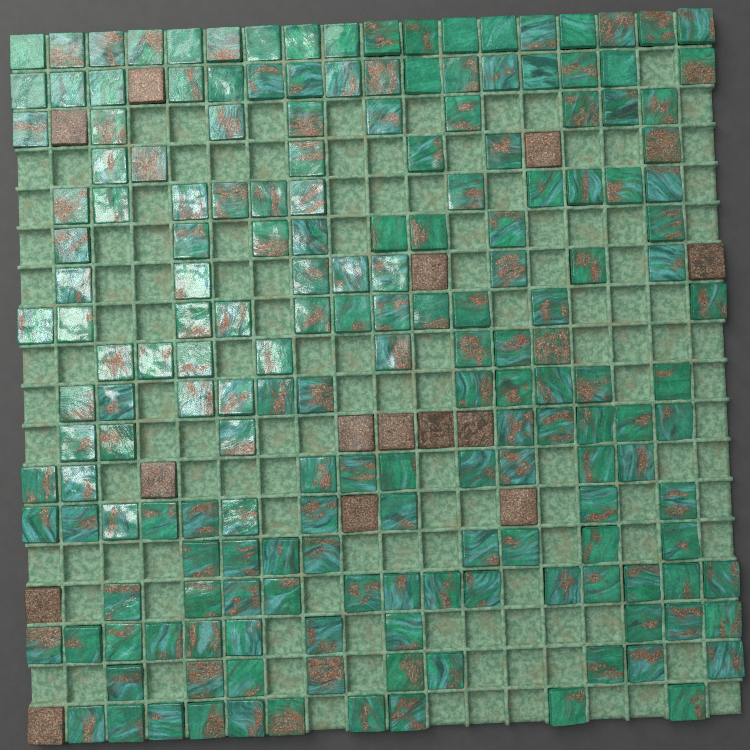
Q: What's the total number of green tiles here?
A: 15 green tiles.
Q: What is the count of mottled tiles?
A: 169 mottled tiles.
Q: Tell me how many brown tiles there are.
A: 14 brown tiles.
